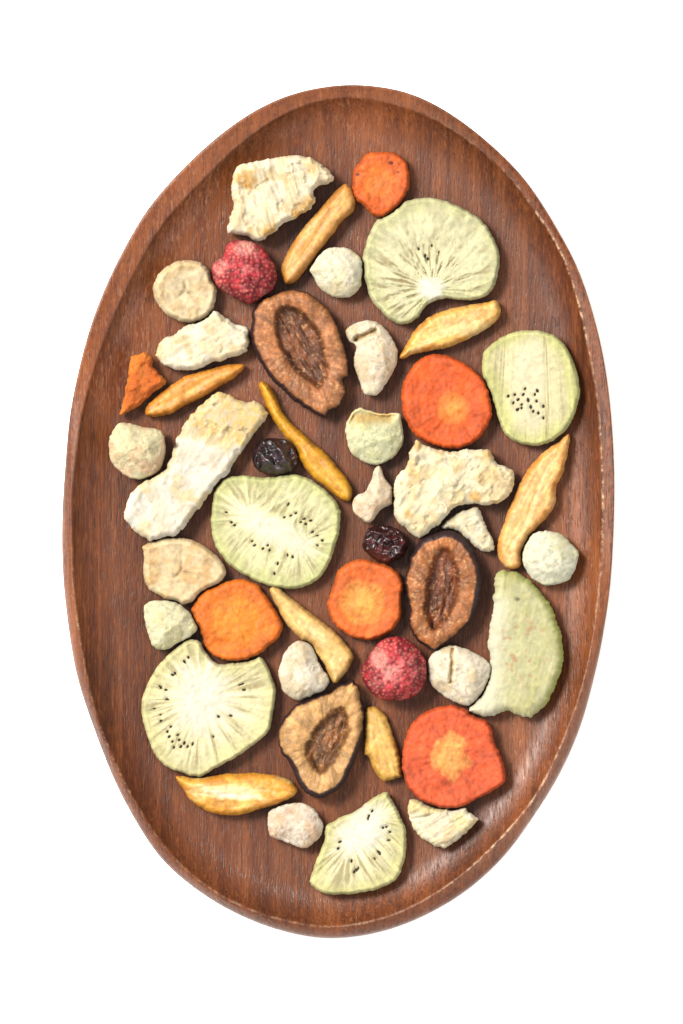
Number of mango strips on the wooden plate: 8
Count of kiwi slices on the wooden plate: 5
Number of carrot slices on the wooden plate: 5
